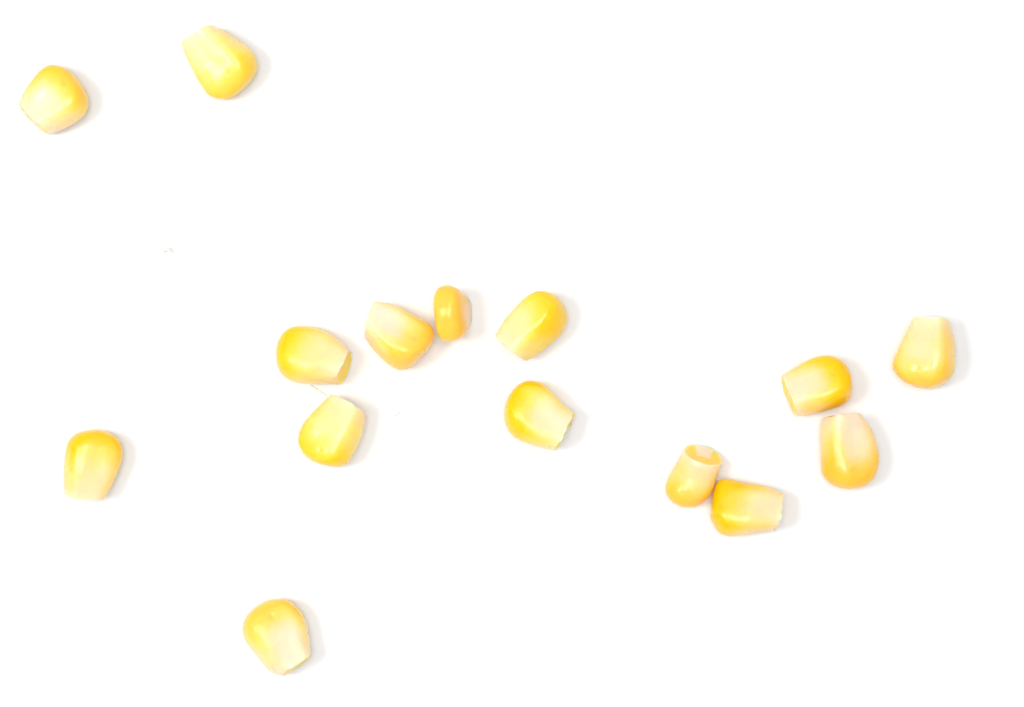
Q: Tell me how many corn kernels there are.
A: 15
